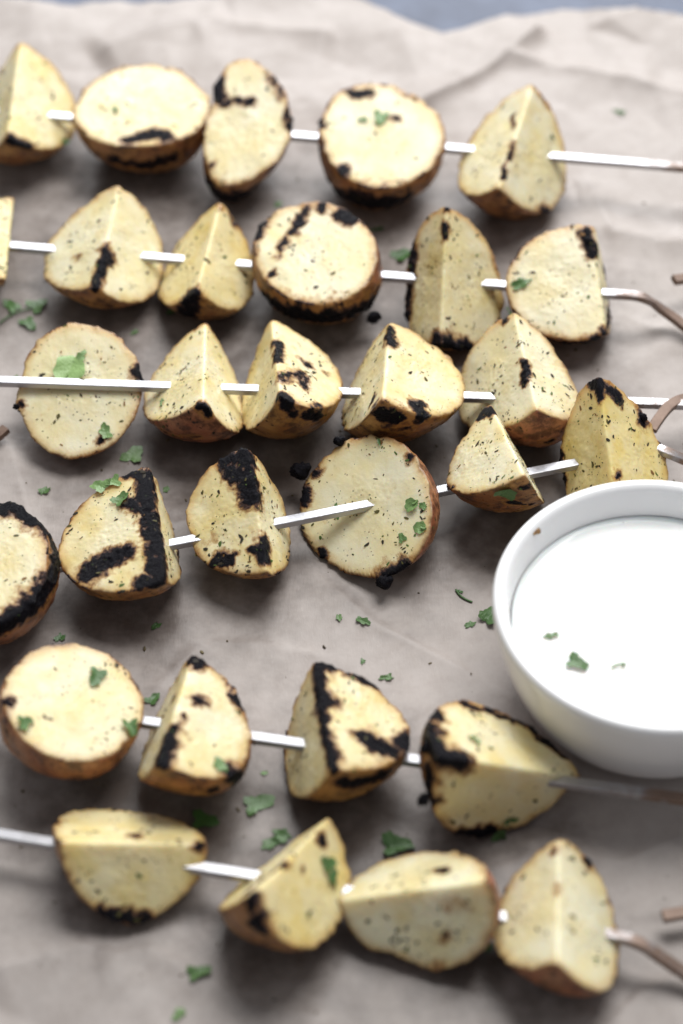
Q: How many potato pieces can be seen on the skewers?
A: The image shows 30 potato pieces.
